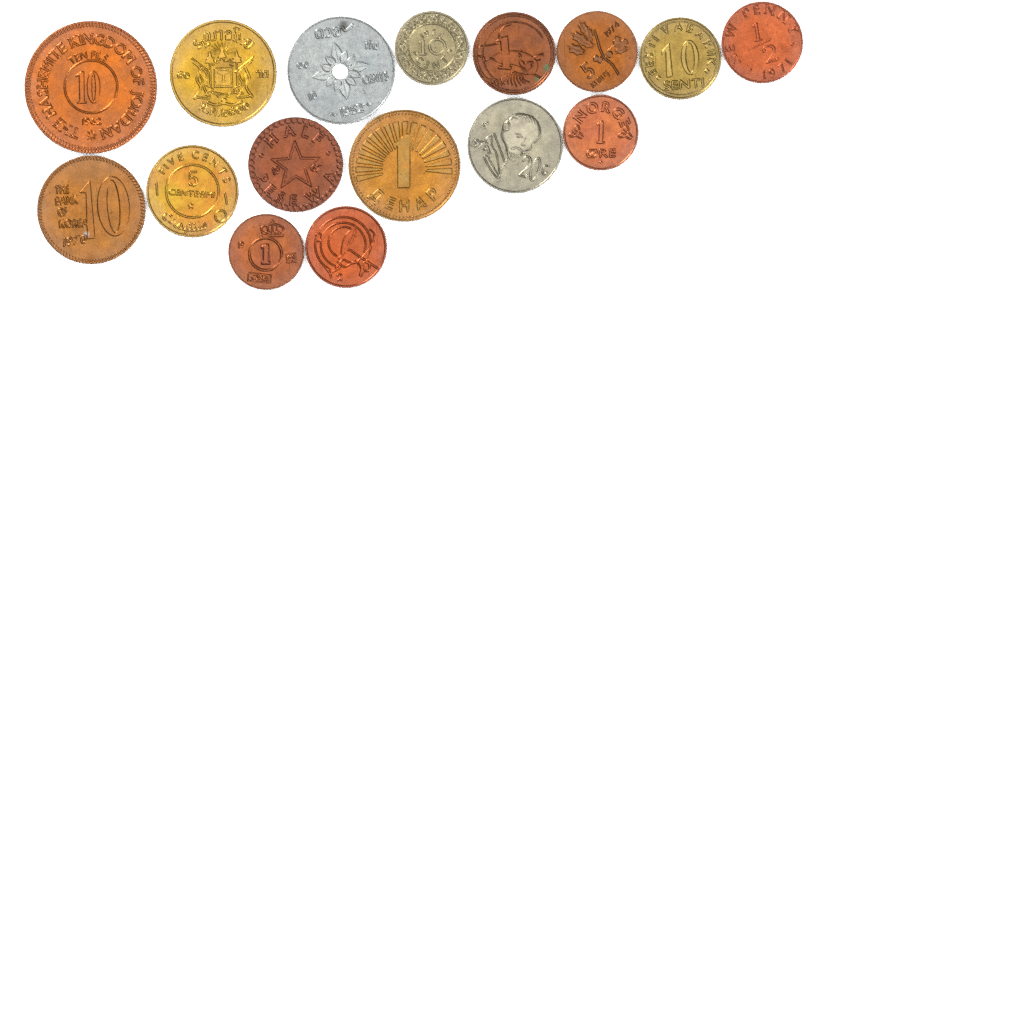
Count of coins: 16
